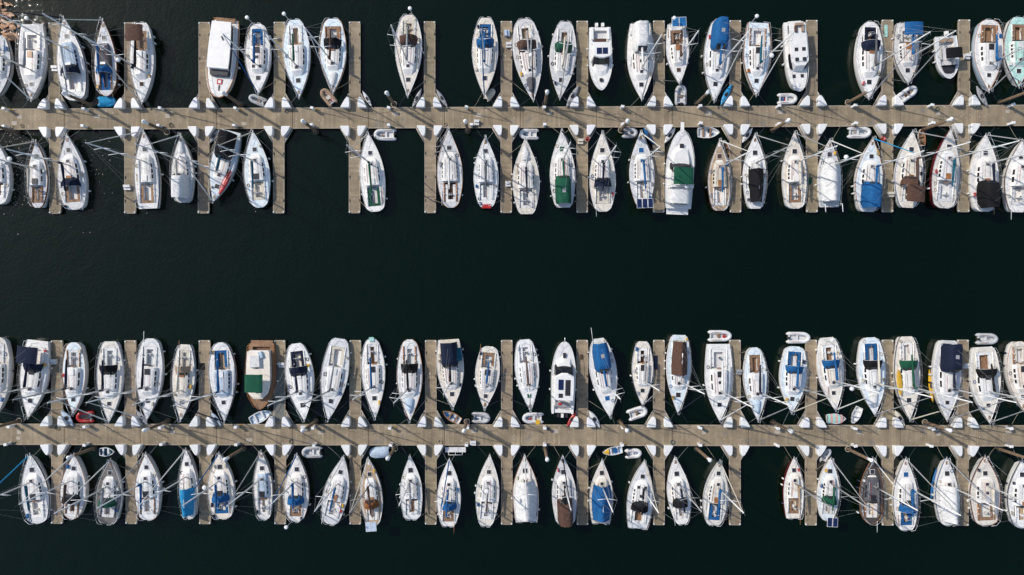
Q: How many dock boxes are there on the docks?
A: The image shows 104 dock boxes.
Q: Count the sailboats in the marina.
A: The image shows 95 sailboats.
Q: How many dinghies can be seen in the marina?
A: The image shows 31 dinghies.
